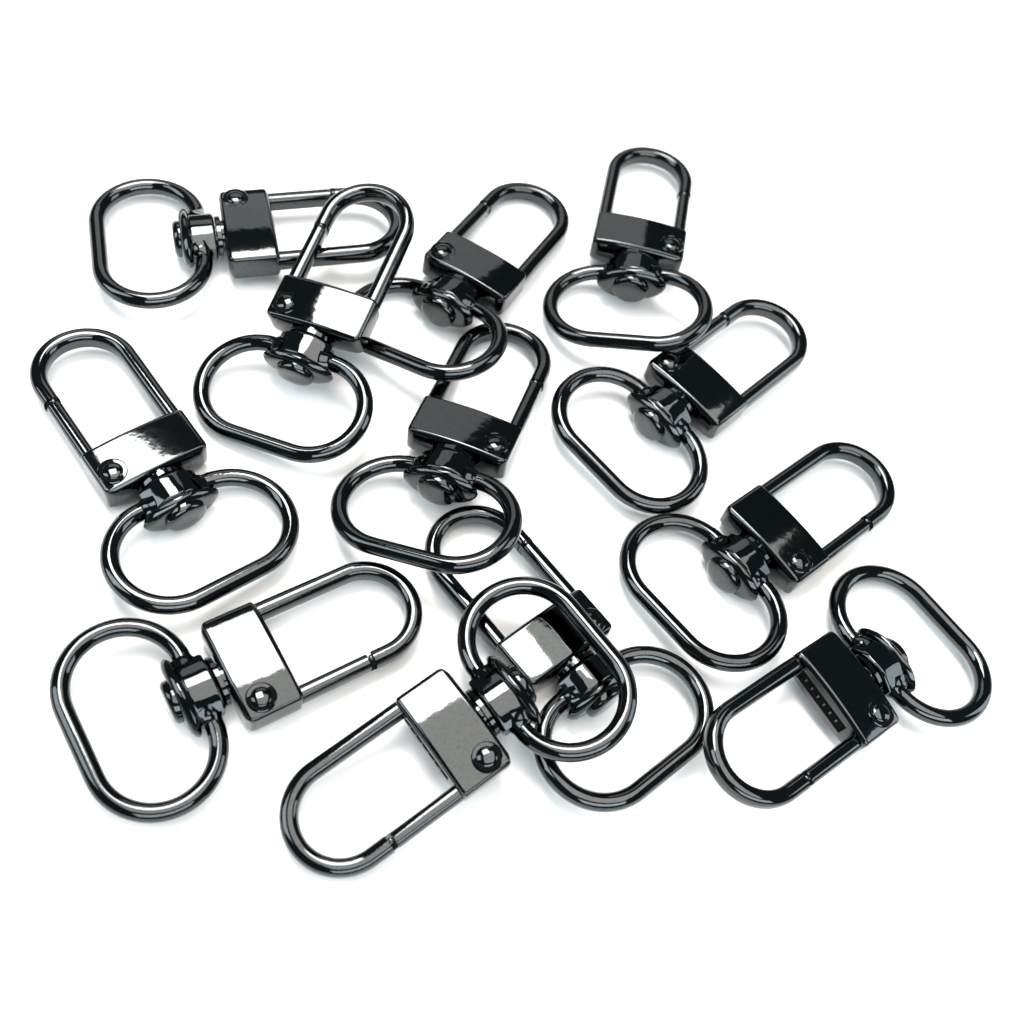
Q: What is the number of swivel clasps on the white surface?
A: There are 12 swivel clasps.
